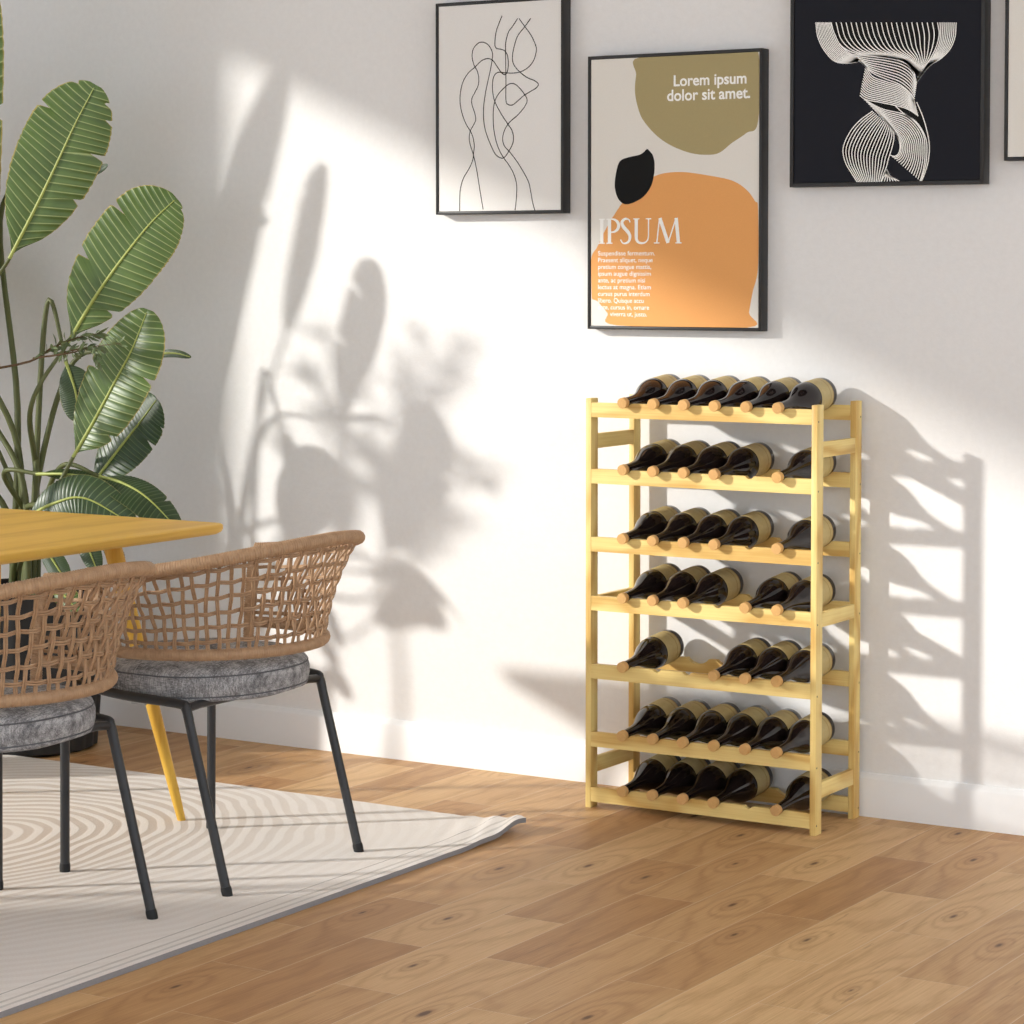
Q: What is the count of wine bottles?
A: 36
